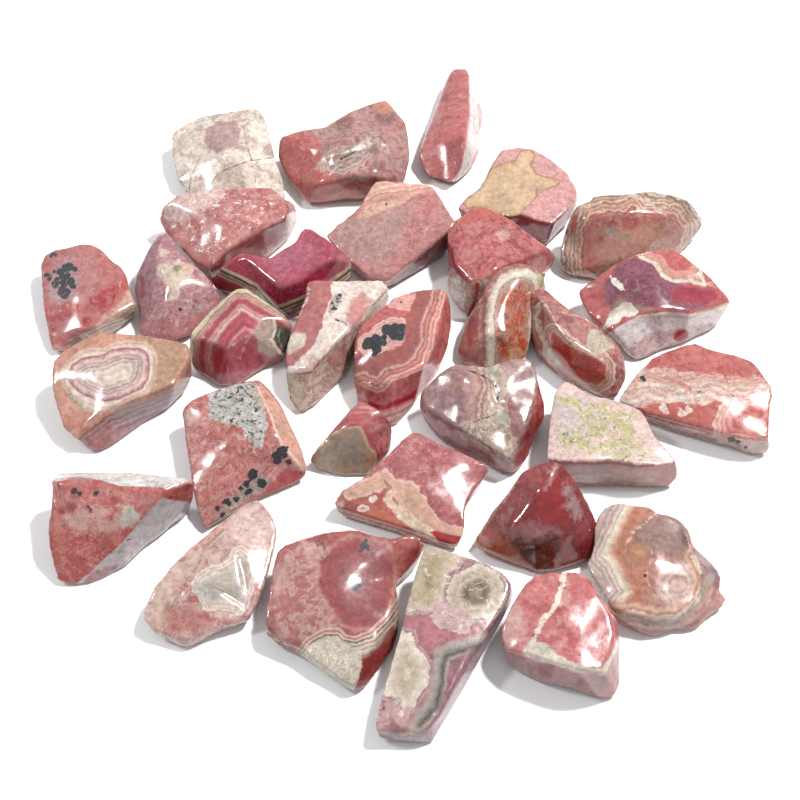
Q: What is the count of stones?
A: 31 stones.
